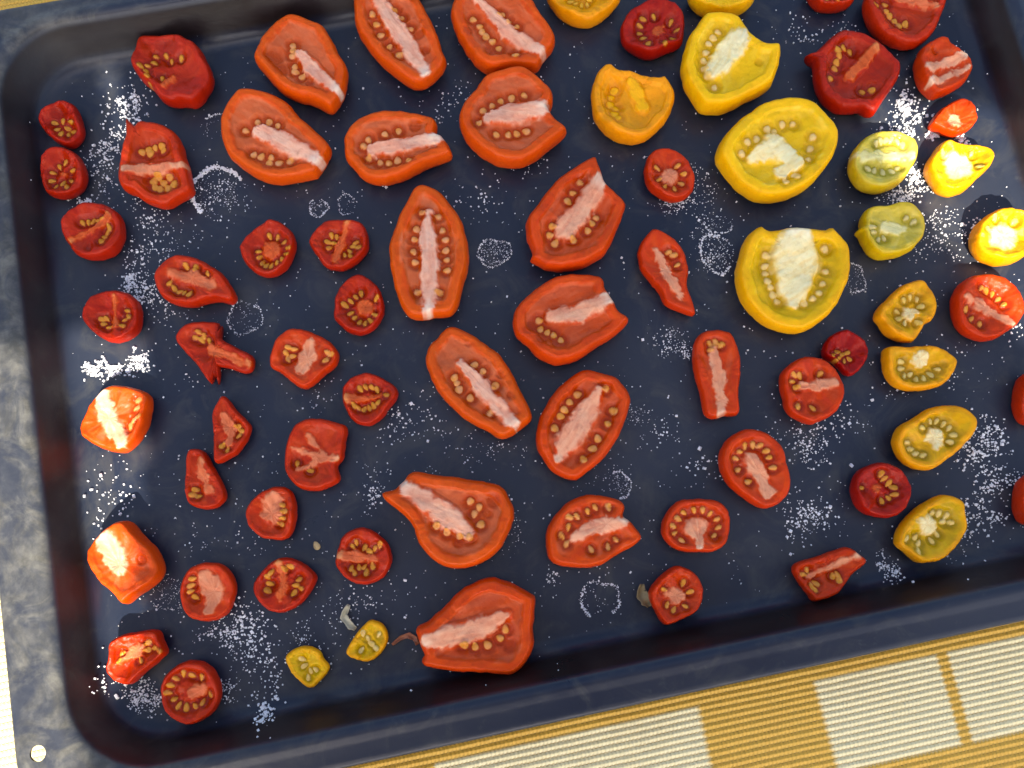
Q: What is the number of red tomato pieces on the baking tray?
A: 57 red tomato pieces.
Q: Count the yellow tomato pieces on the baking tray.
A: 16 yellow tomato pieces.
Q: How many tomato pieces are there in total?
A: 73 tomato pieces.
